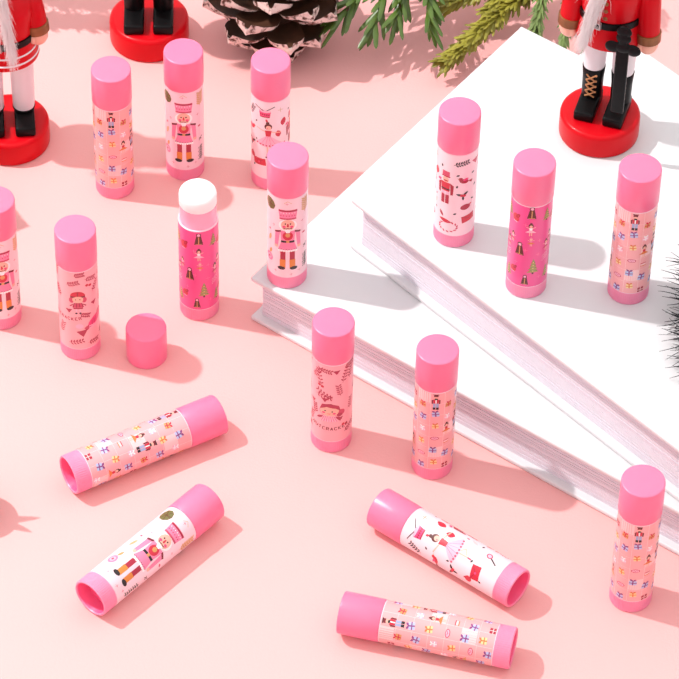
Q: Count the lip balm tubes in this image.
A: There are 17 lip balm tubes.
